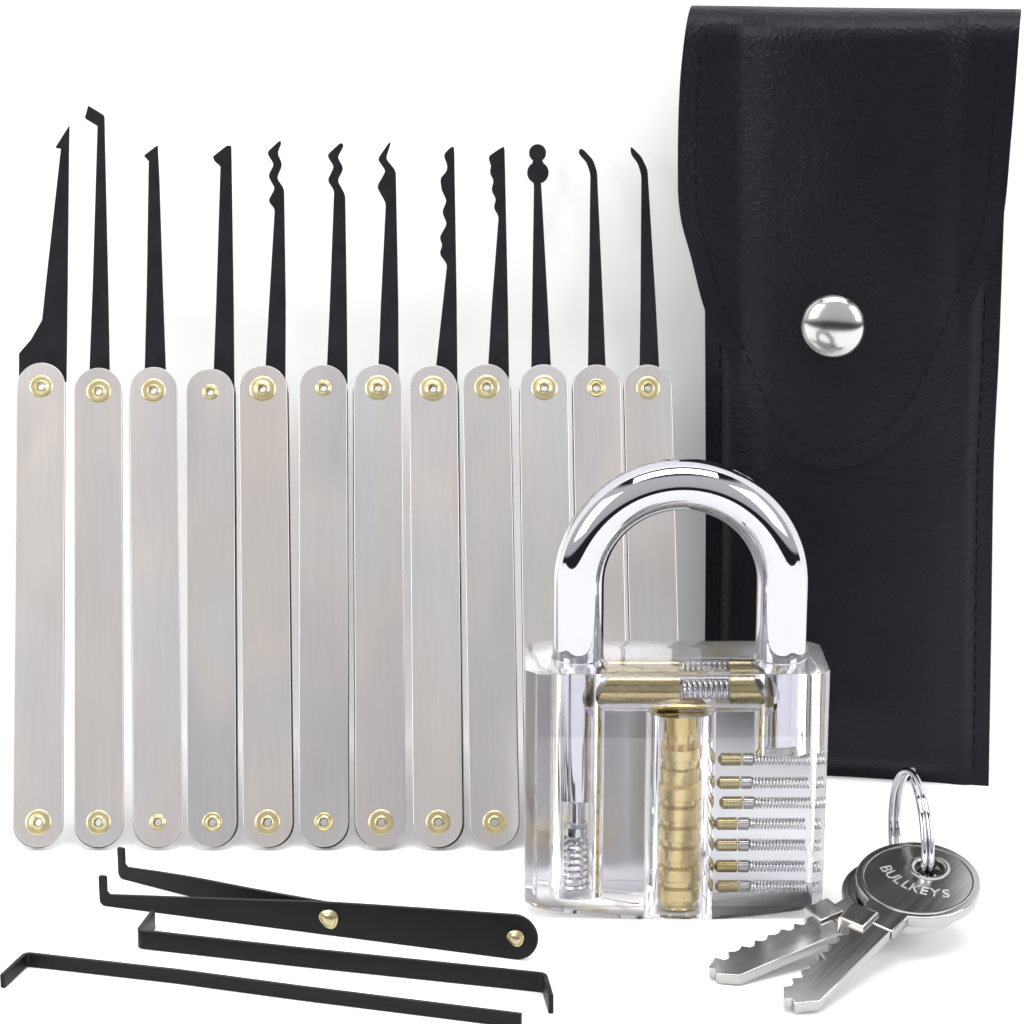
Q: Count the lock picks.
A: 12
